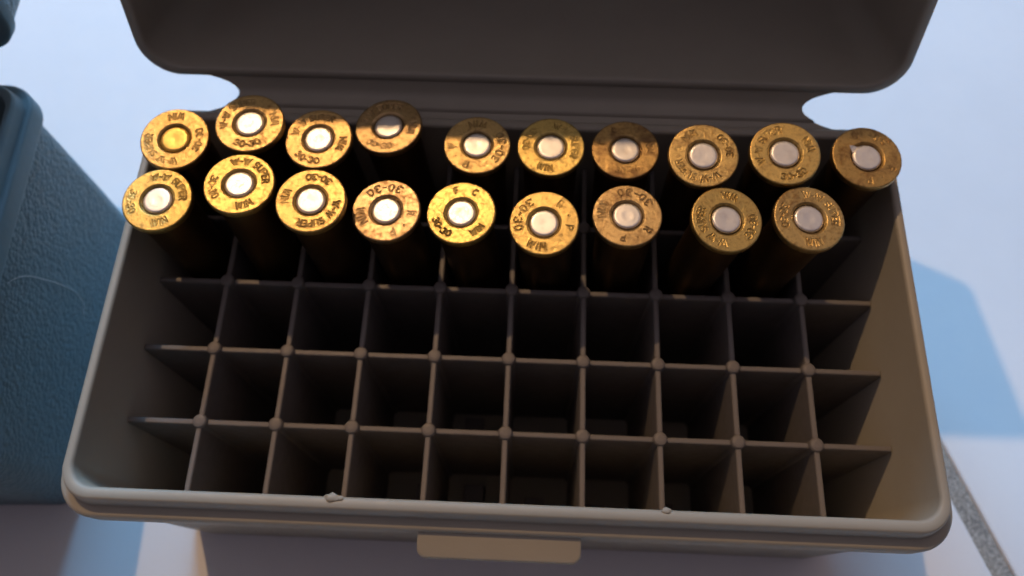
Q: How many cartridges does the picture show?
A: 19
